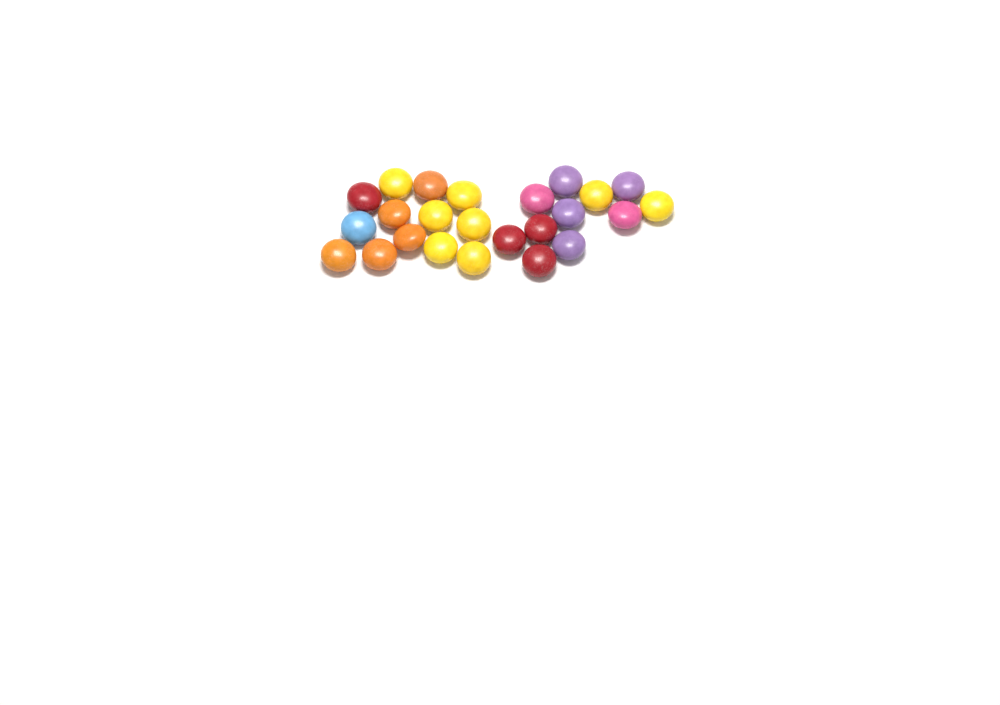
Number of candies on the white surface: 24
